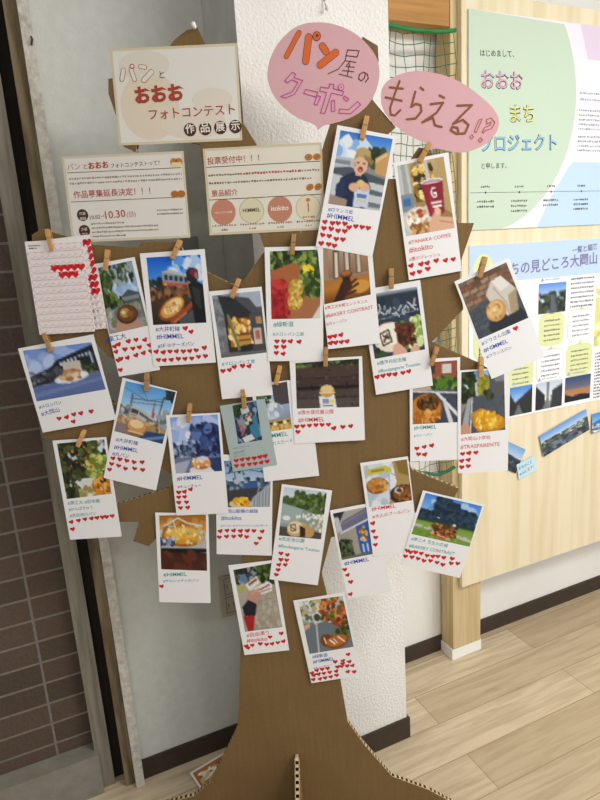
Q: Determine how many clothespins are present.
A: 18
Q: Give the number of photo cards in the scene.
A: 27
